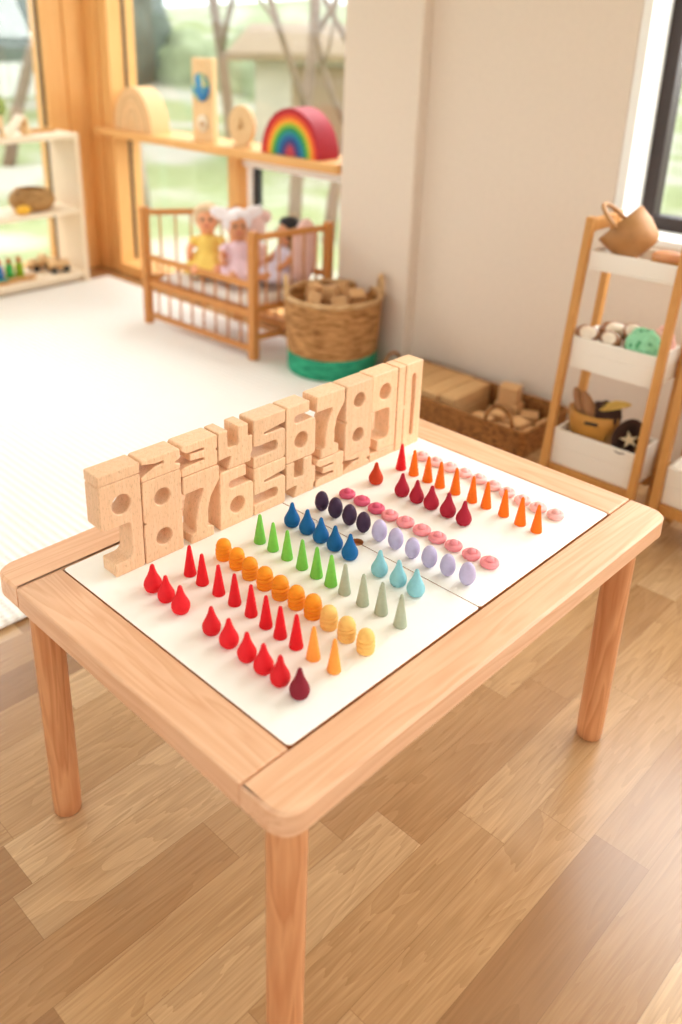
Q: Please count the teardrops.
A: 23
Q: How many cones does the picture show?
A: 30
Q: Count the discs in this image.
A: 20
